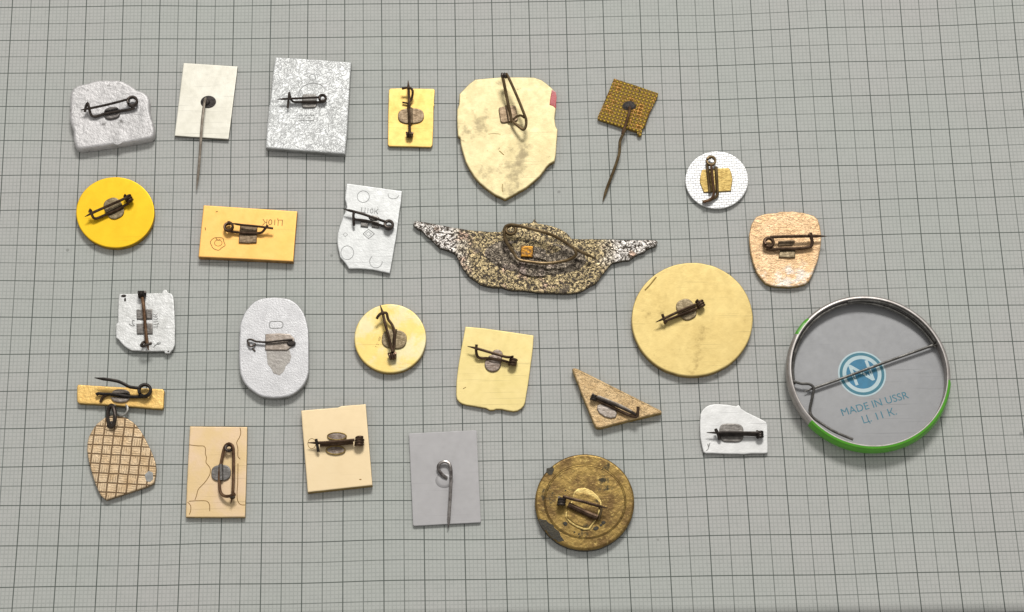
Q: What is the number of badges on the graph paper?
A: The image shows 25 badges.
